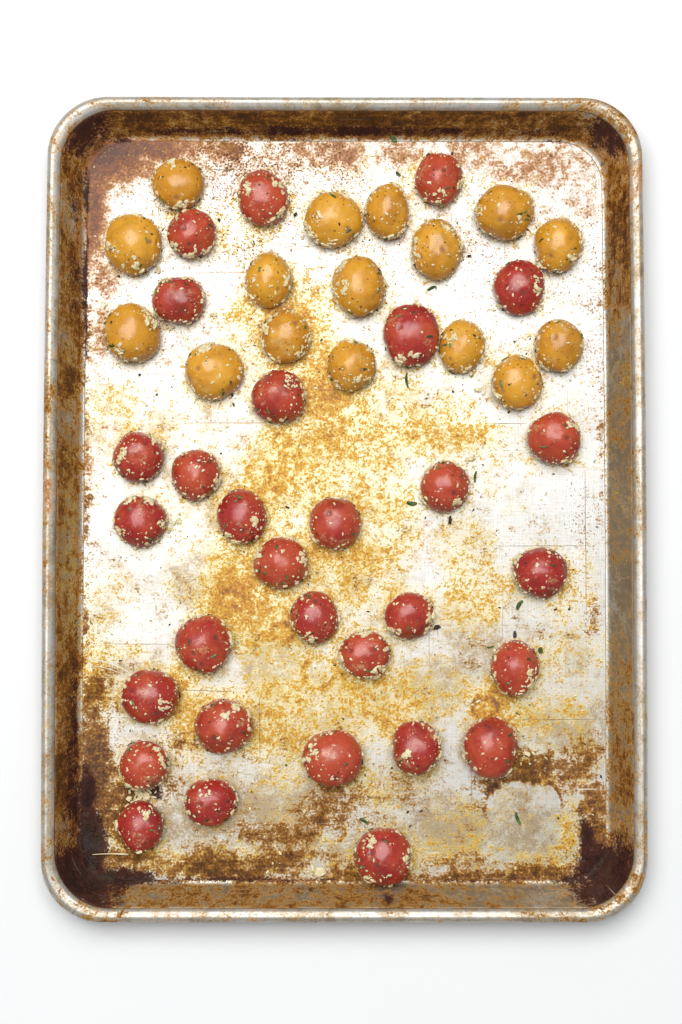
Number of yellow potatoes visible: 16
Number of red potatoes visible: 30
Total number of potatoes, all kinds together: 46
